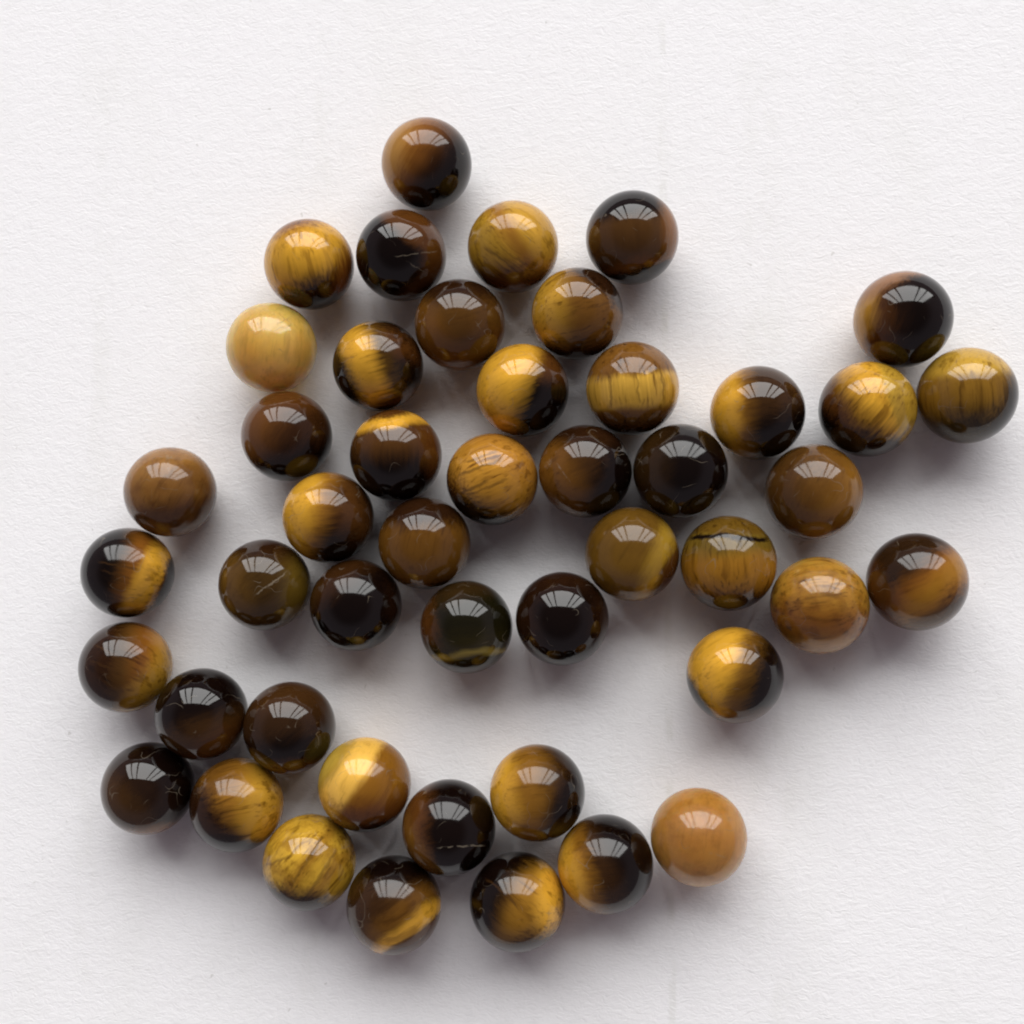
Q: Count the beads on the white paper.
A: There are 47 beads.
